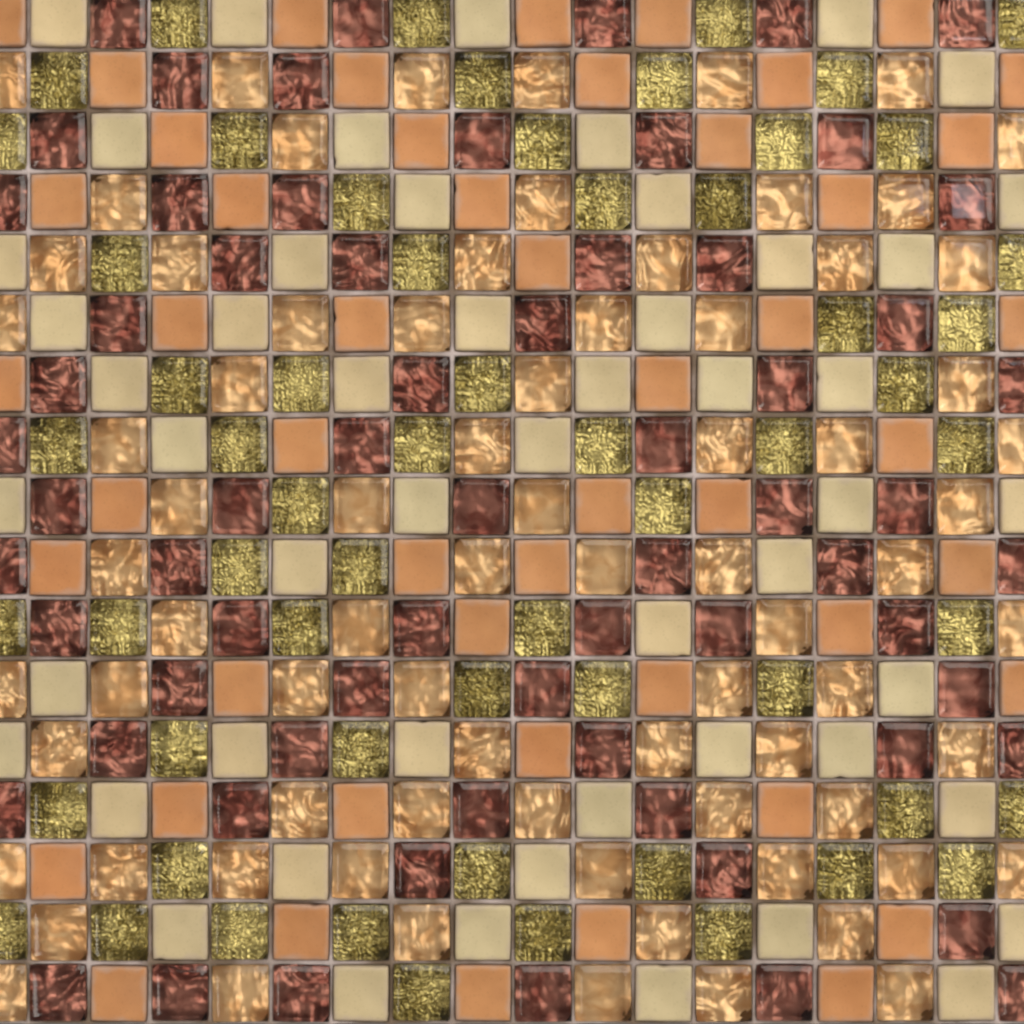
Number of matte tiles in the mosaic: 102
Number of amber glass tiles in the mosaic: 77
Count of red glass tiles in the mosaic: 67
